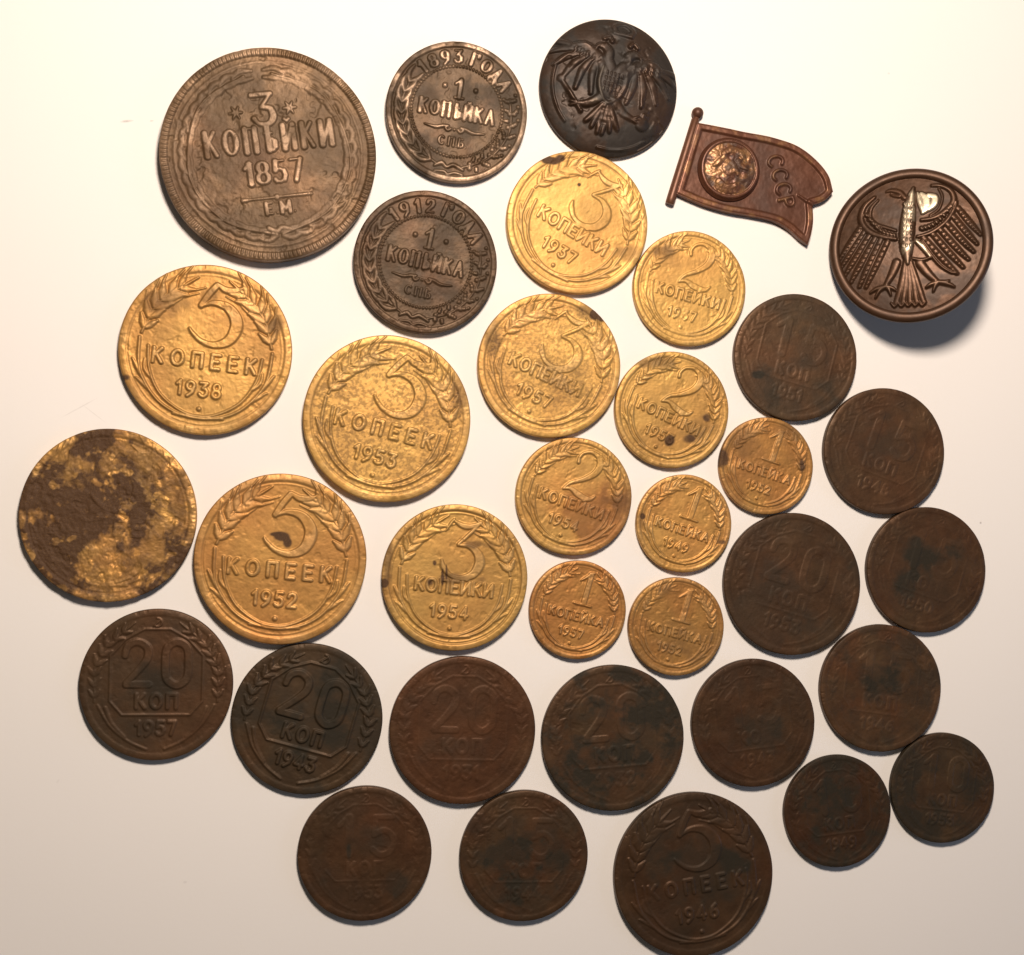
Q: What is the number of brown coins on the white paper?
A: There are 18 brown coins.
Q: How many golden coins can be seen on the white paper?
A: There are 14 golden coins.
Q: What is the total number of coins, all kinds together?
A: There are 32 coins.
